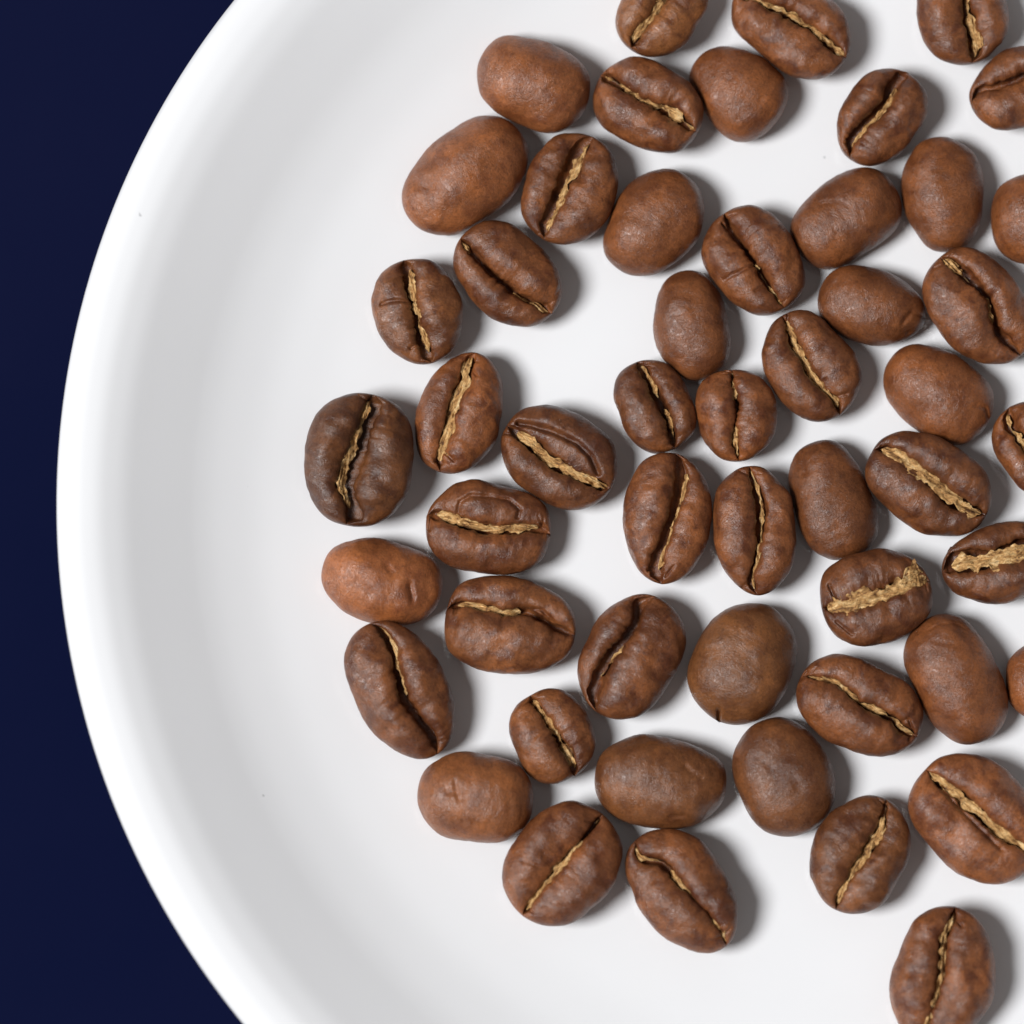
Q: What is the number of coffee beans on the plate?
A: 52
